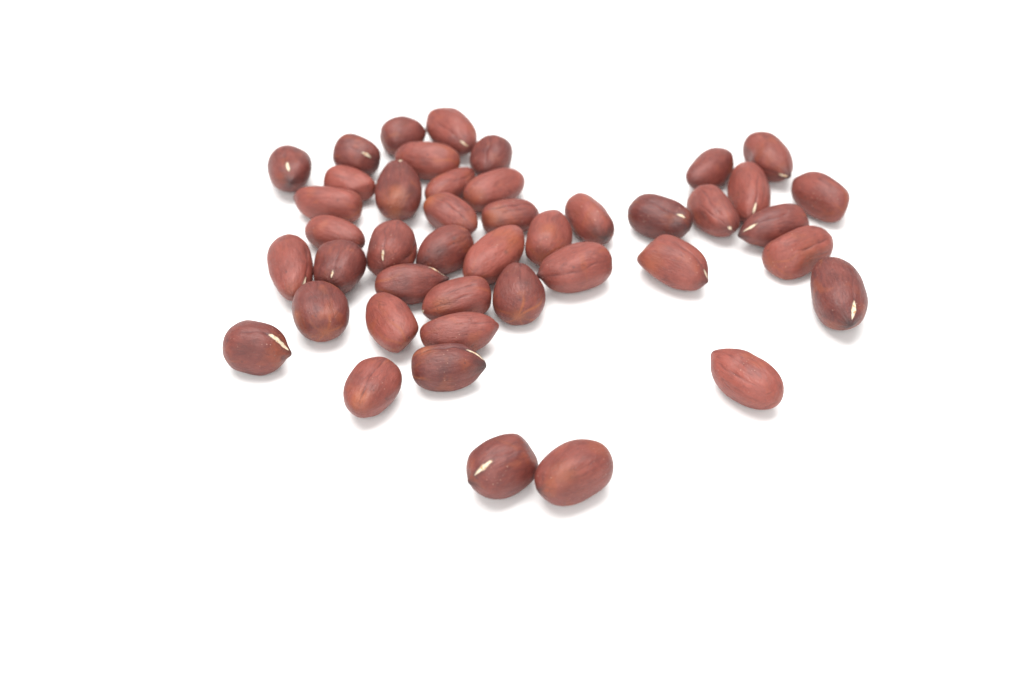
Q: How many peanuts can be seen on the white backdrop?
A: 44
